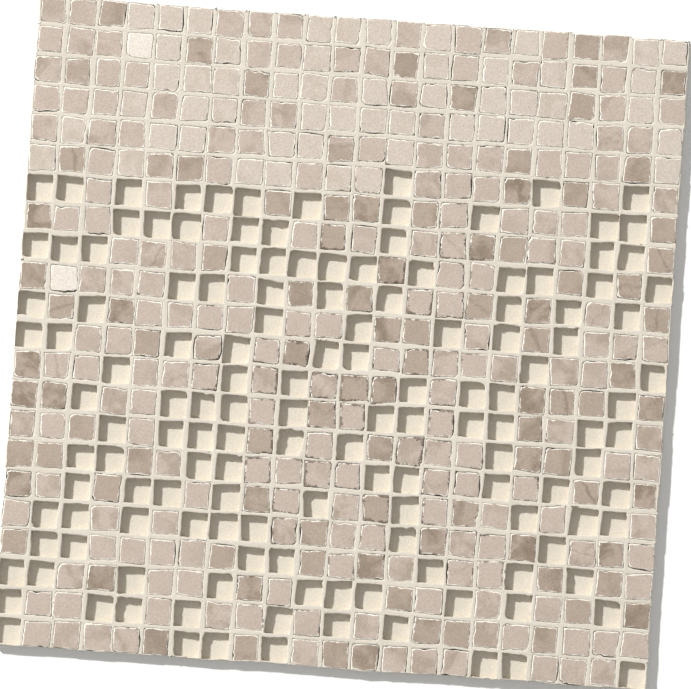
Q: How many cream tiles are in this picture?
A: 54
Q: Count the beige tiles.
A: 195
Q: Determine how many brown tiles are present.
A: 92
